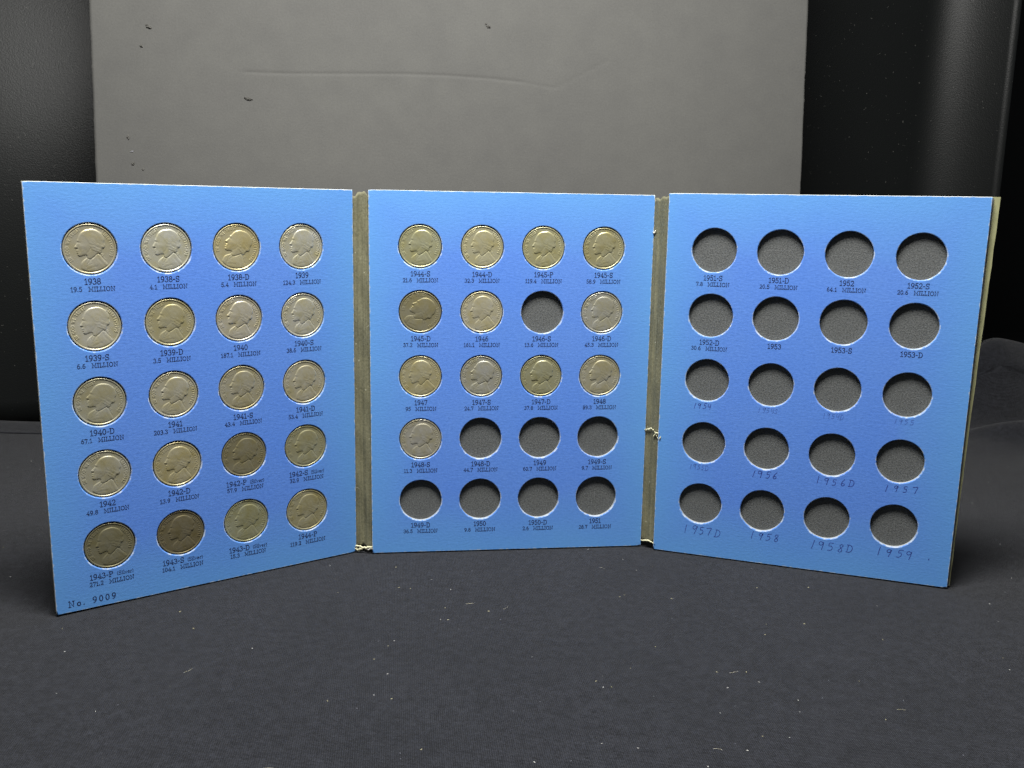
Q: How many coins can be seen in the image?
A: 32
